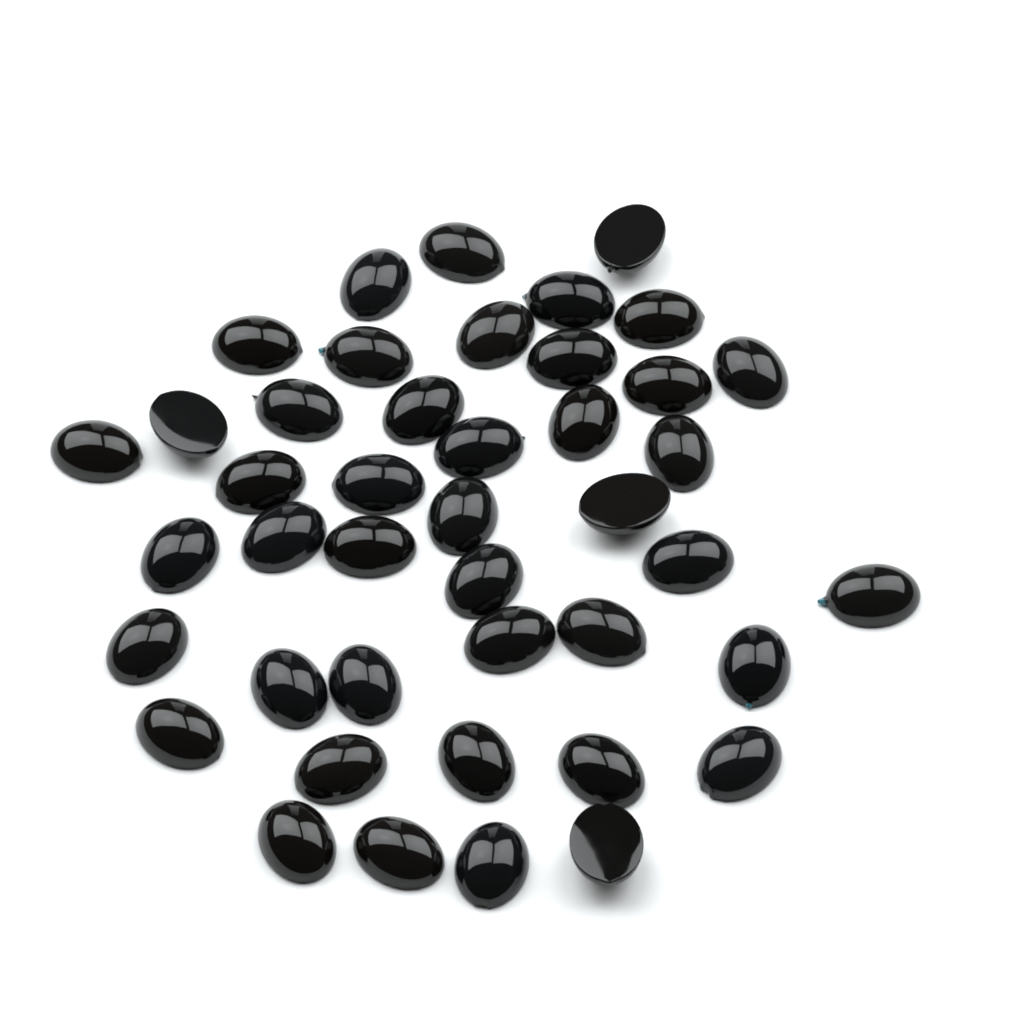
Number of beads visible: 43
